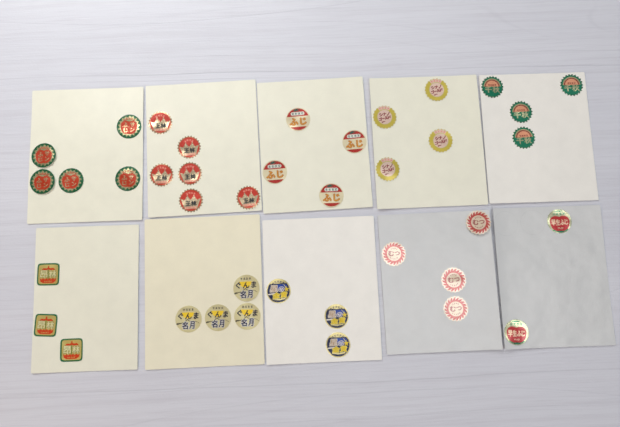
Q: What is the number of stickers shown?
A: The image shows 39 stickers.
